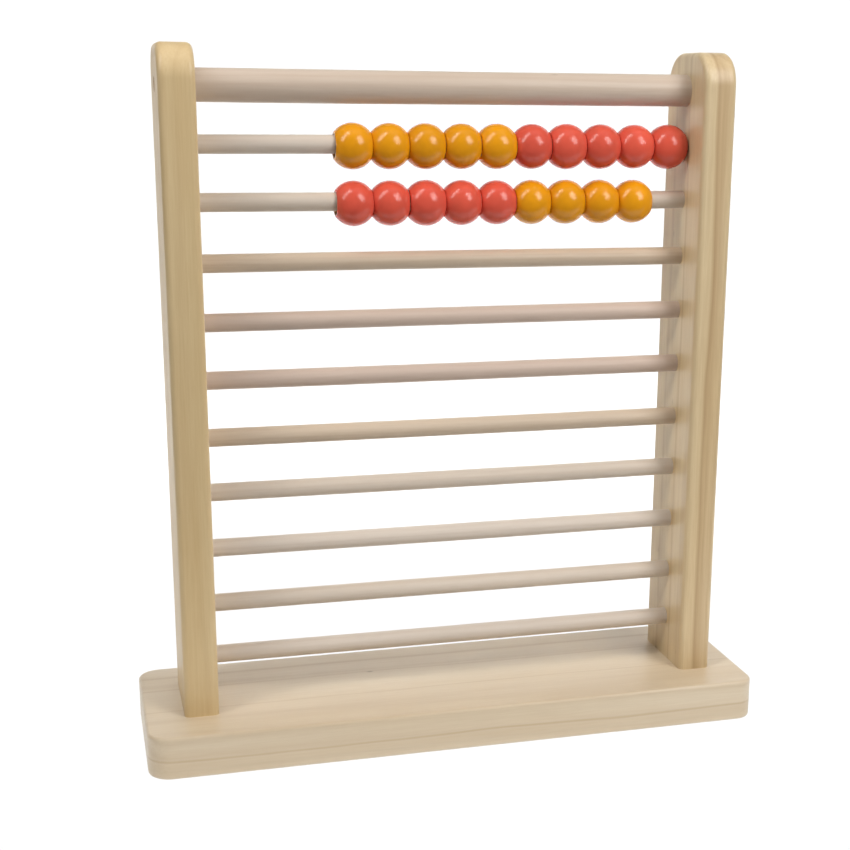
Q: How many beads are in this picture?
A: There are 19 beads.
